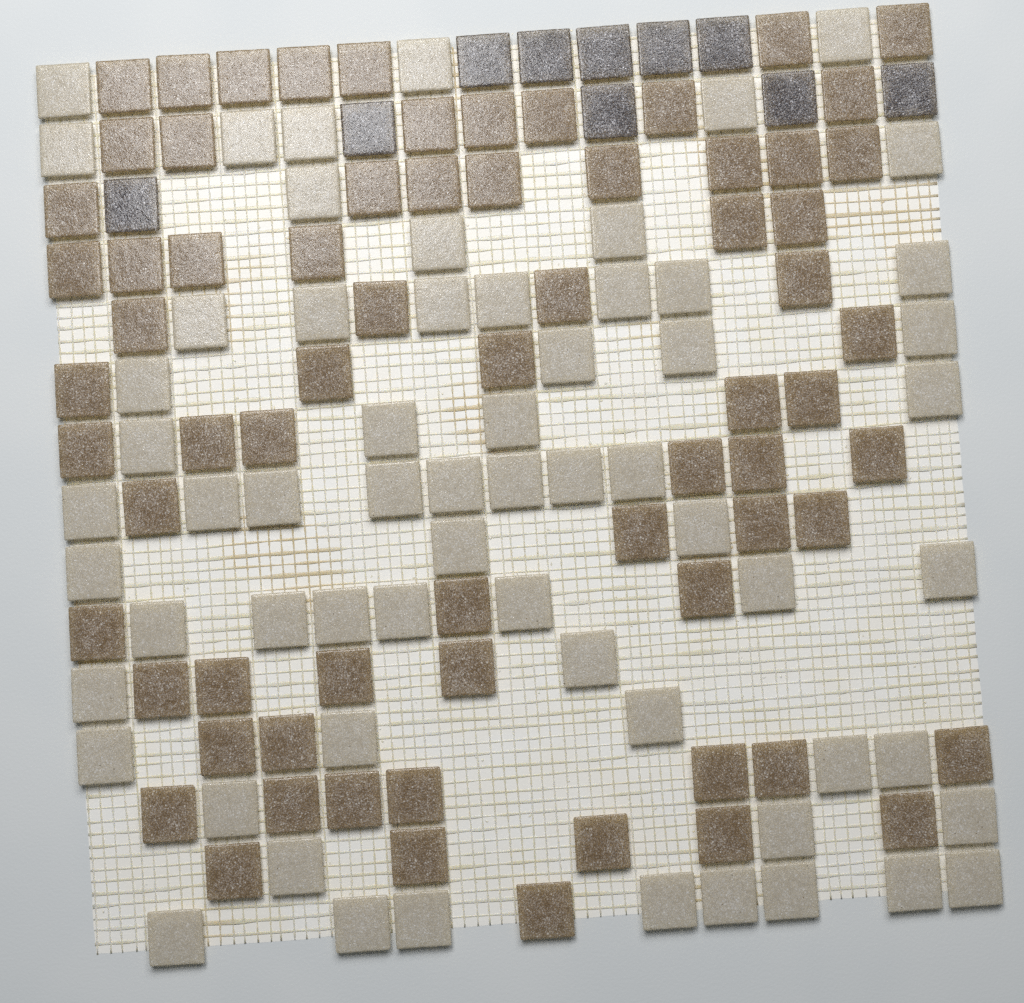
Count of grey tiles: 10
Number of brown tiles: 70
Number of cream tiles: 63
